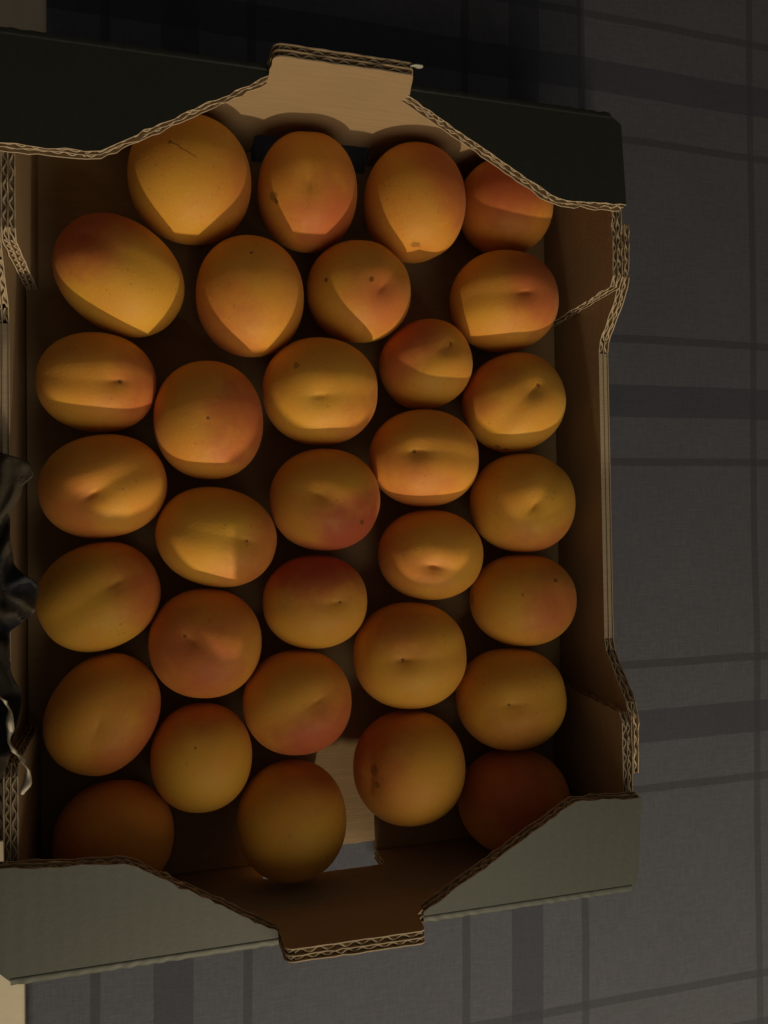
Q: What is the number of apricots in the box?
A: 32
